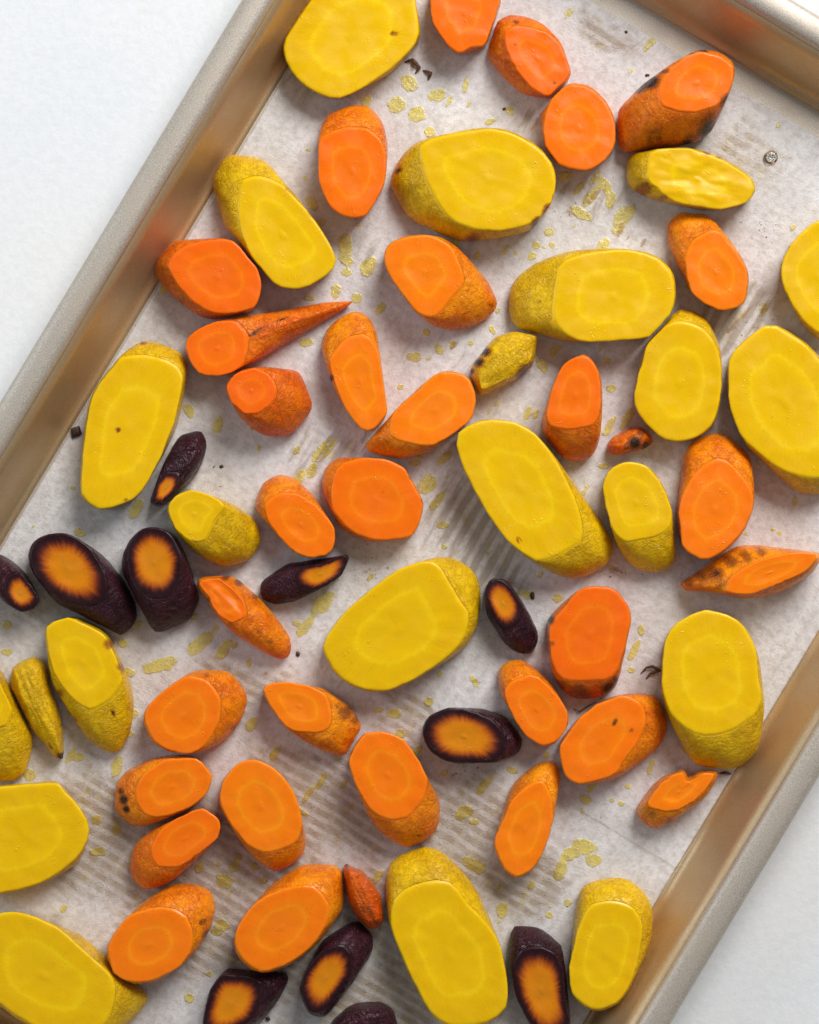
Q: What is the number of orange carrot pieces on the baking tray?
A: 33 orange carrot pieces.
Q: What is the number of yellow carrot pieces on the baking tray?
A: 22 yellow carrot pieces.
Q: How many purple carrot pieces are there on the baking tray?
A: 11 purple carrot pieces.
